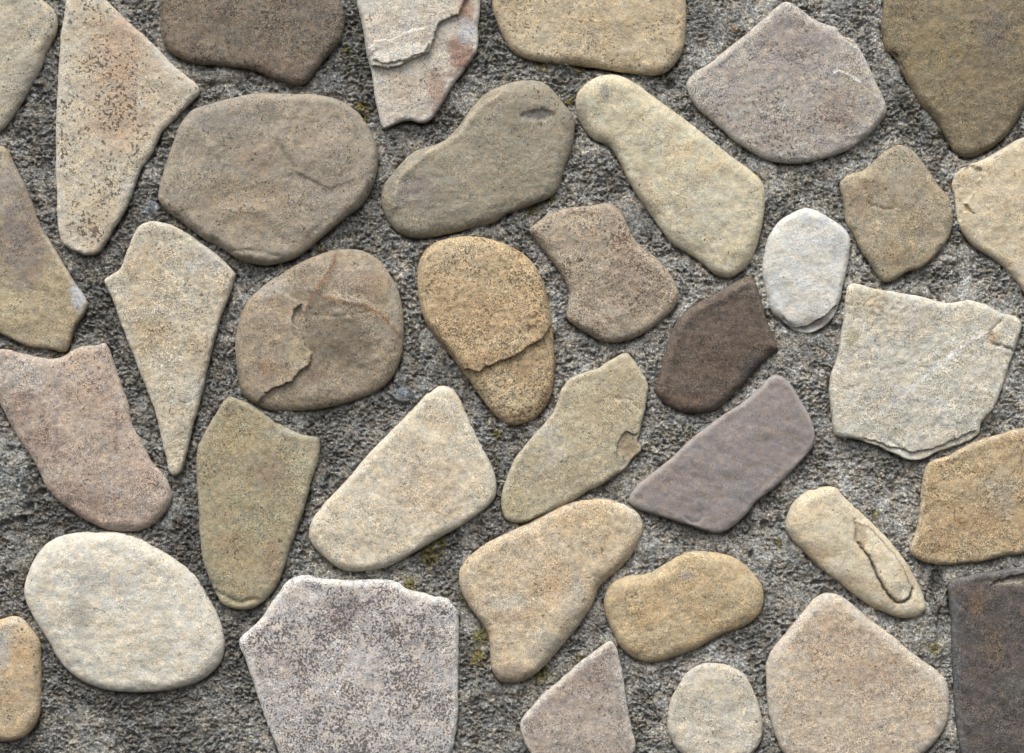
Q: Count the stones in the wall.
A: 36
